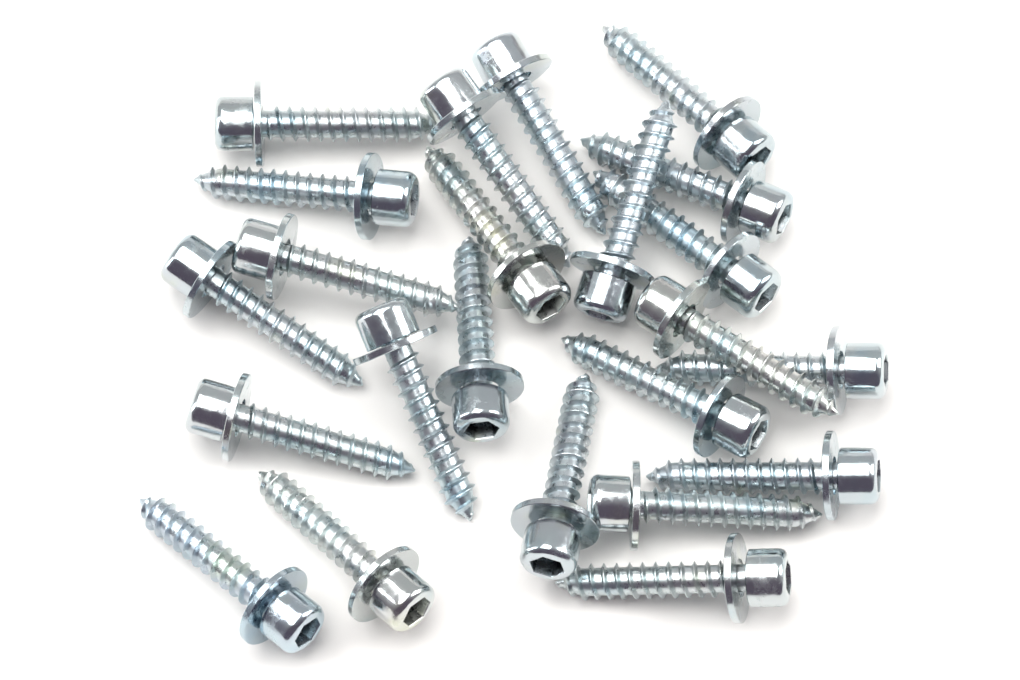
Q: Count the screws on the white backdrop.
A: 23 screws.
